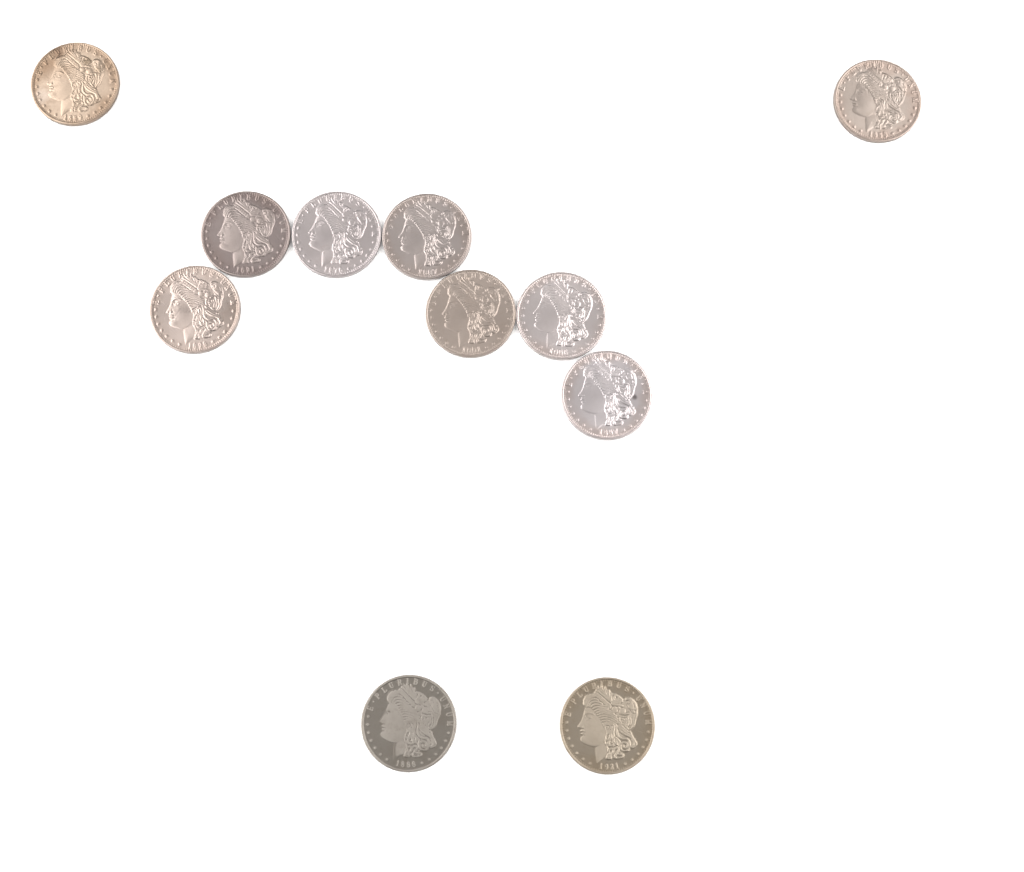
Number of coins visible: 11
